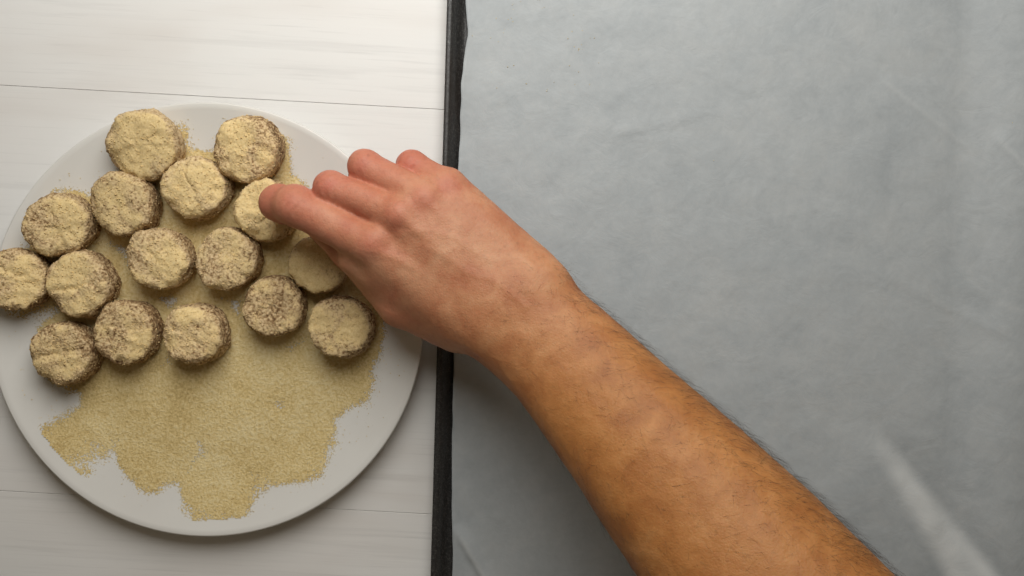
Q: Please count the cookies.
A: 16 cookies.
